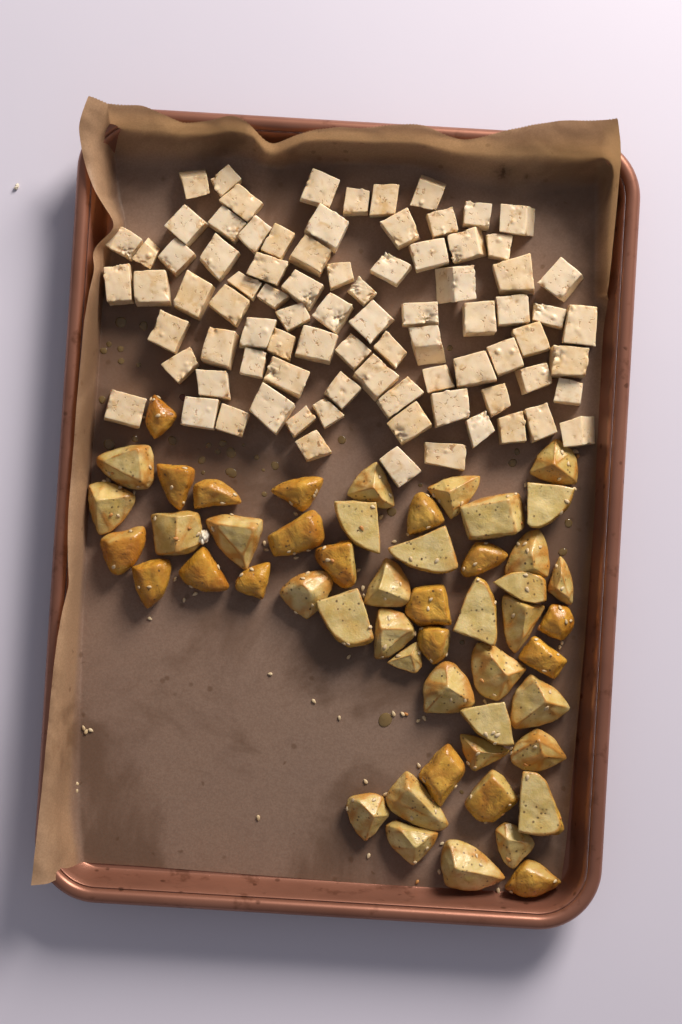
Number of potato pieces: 52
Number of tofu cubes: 84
